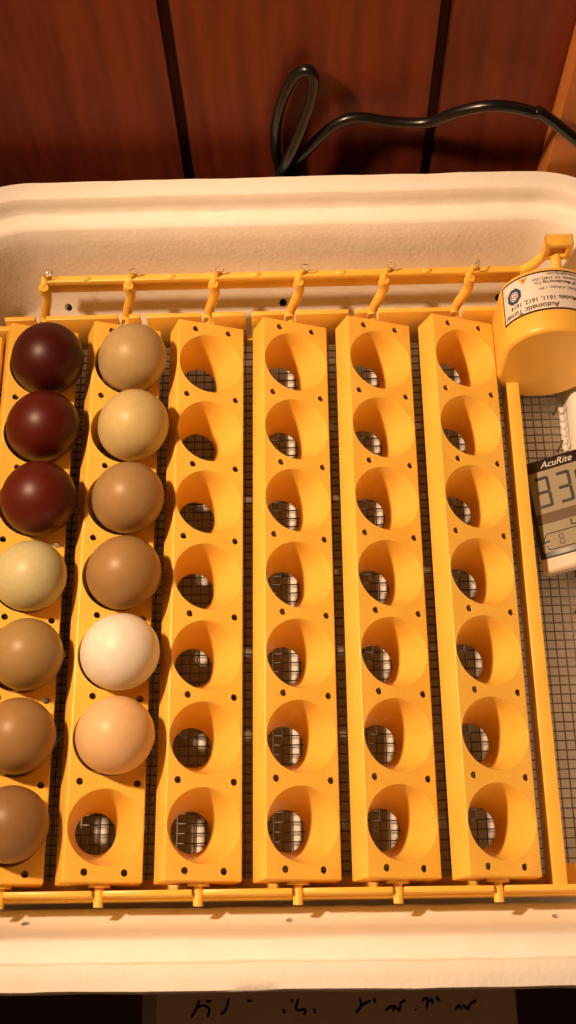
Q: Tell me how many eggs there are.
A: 13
